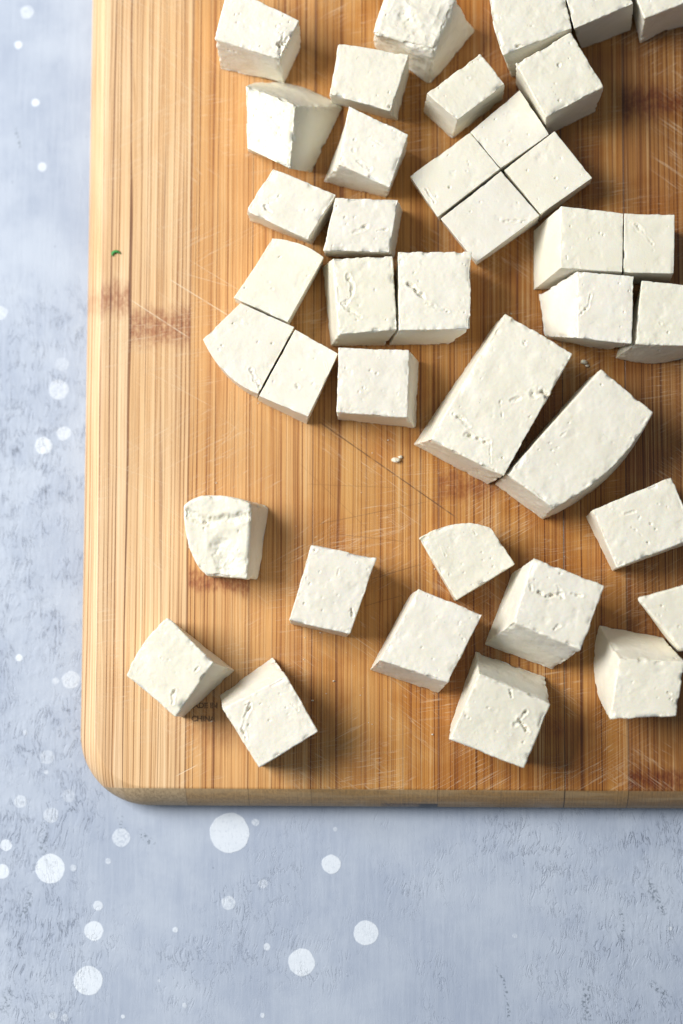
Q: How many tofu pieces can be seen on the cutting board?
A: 39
